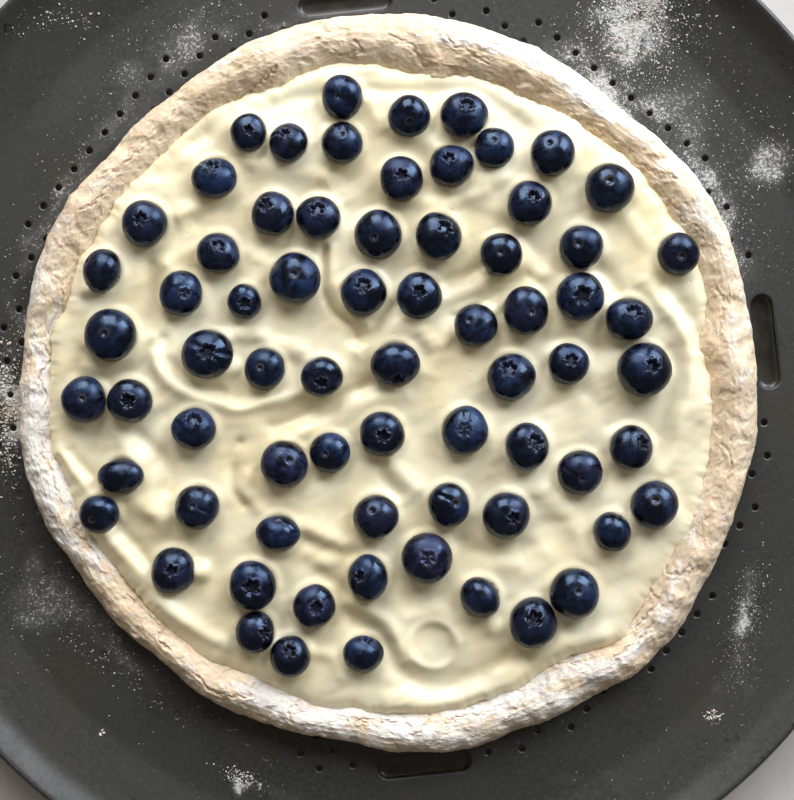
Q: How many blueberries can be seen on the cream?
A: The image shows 70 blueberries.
